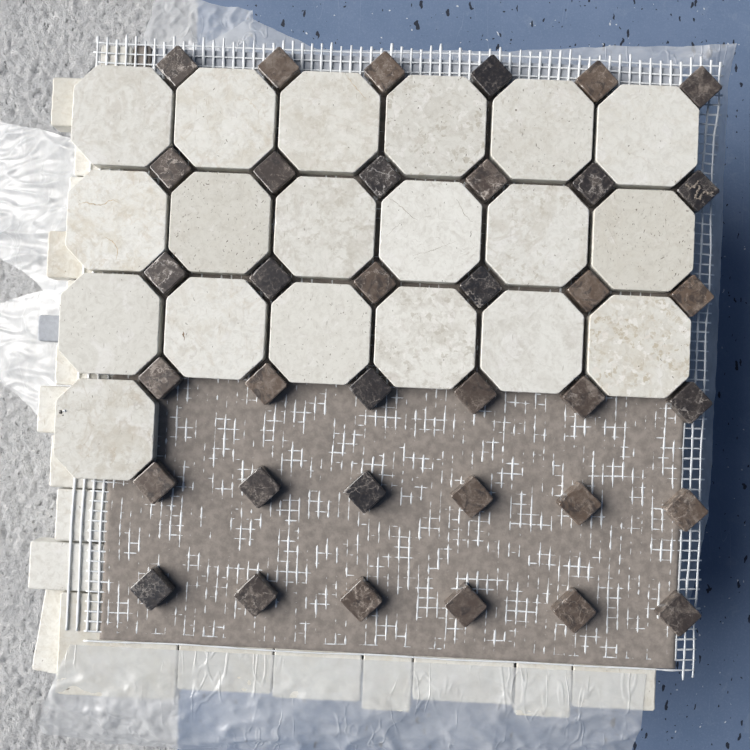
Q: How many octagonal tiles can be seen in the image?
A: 19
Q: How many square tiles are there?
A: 36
